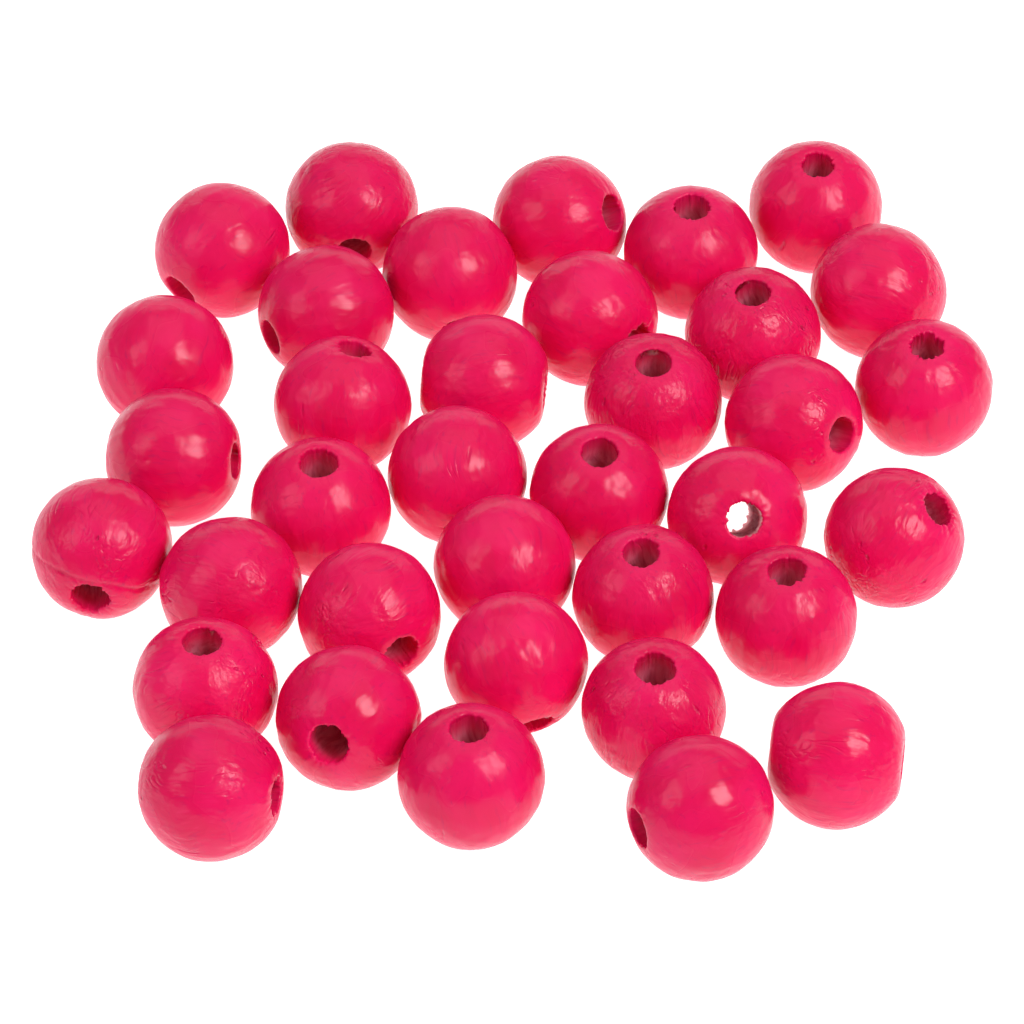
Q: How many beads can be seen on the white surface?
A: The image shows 36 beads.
